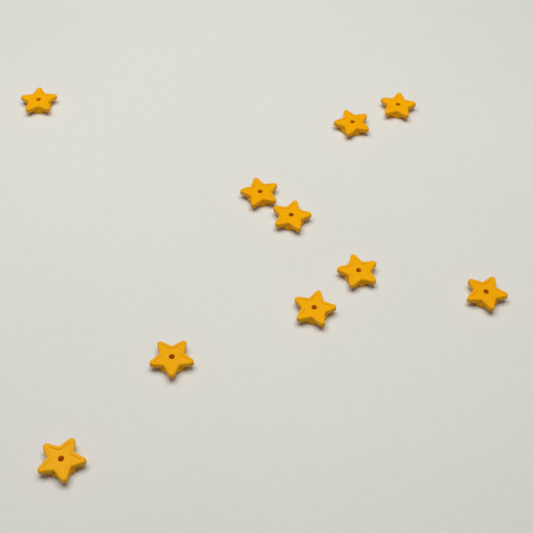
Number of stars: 10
